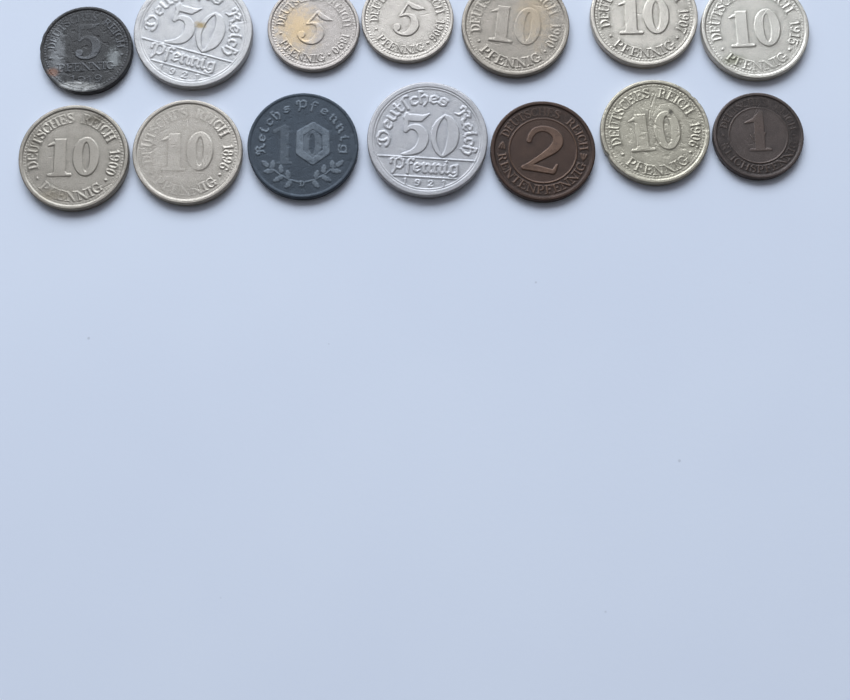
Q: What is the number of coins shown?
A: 14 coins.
